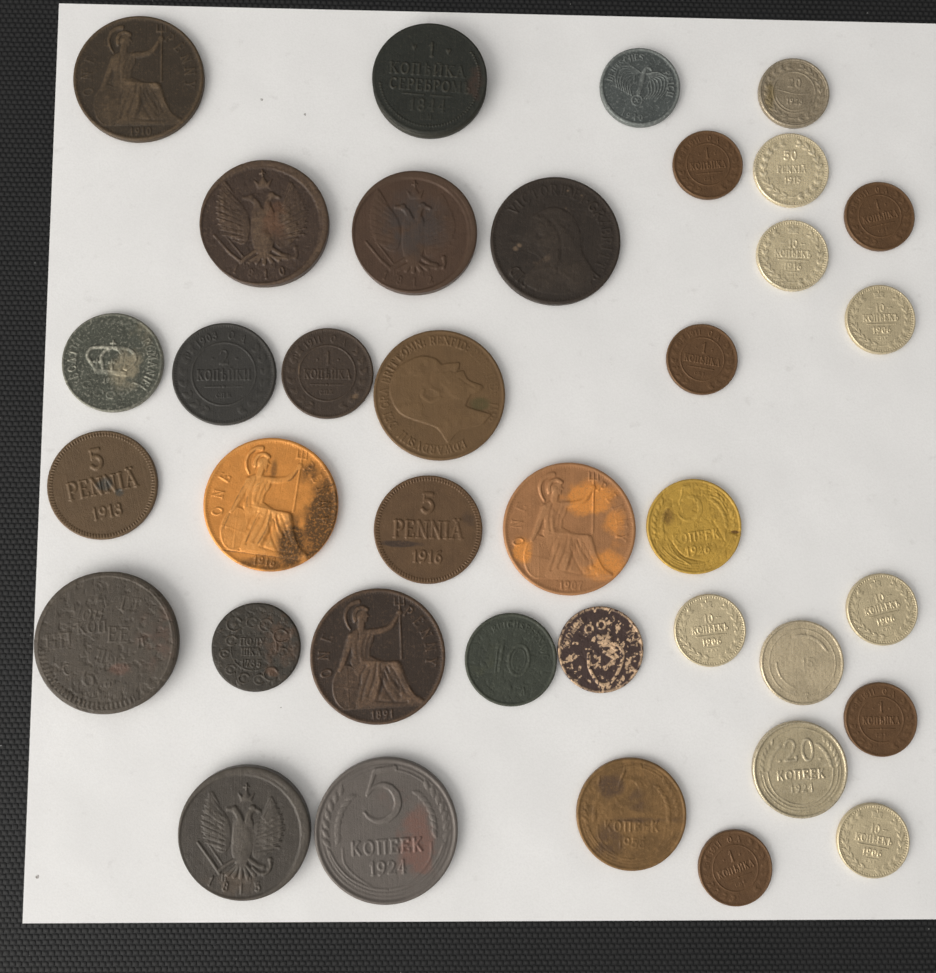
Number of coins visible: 37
